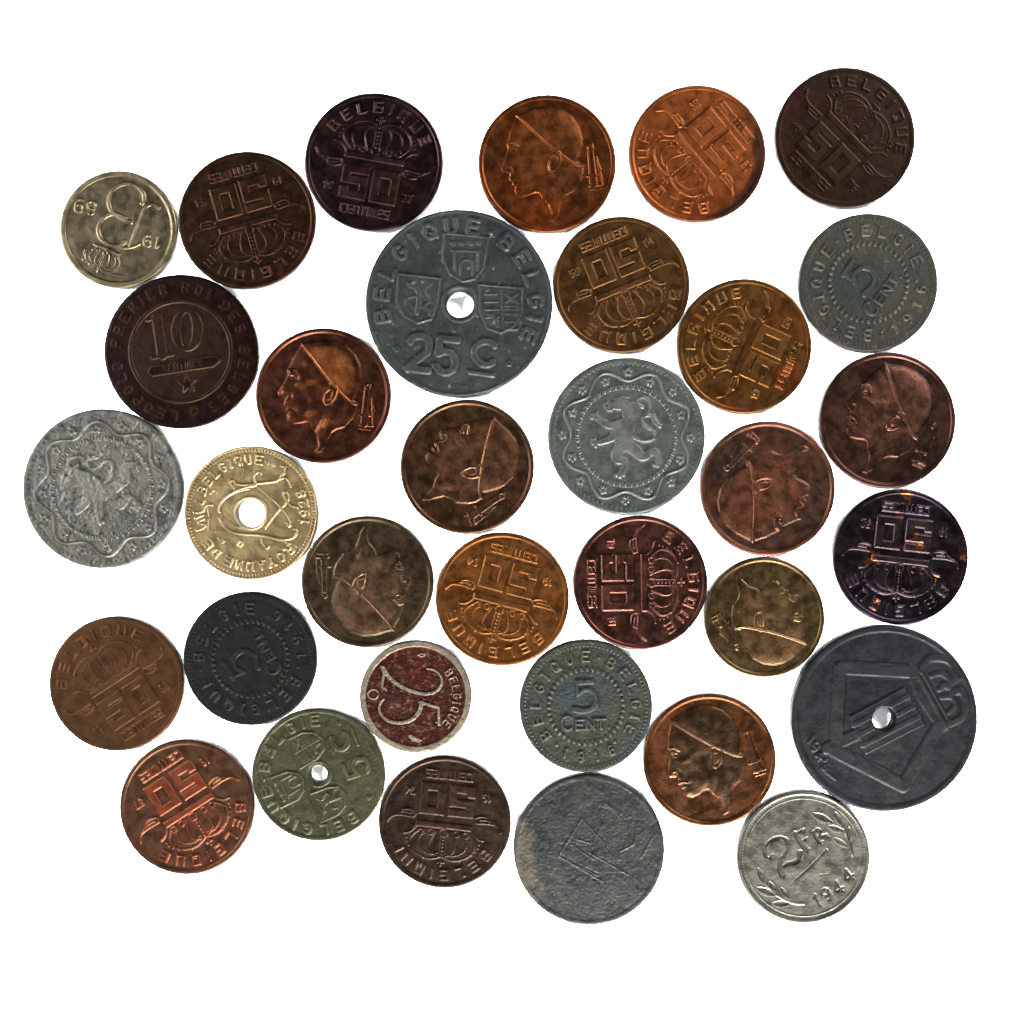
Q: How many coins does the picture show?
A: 34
